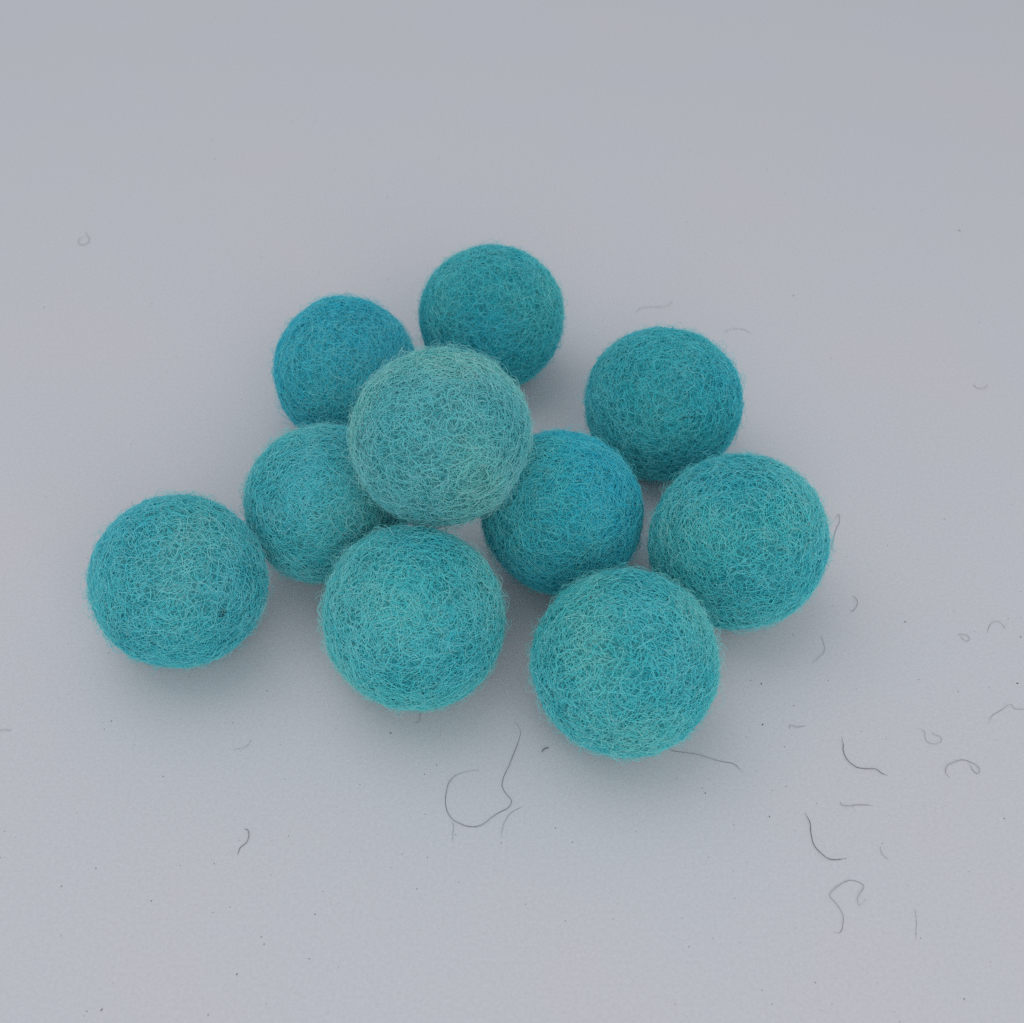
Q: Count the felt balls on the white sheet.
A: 10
